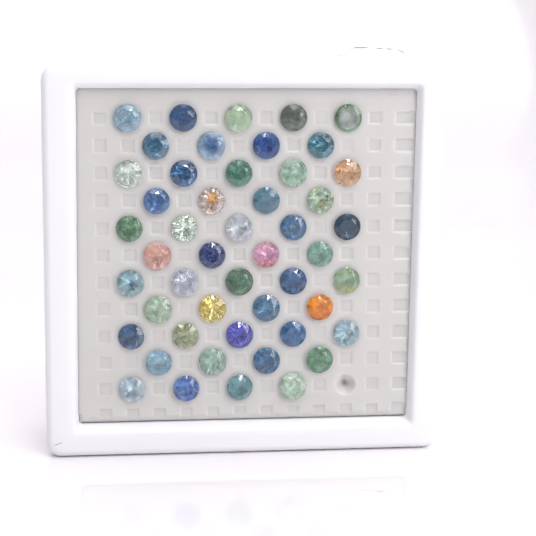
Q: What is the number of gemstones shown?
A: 49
